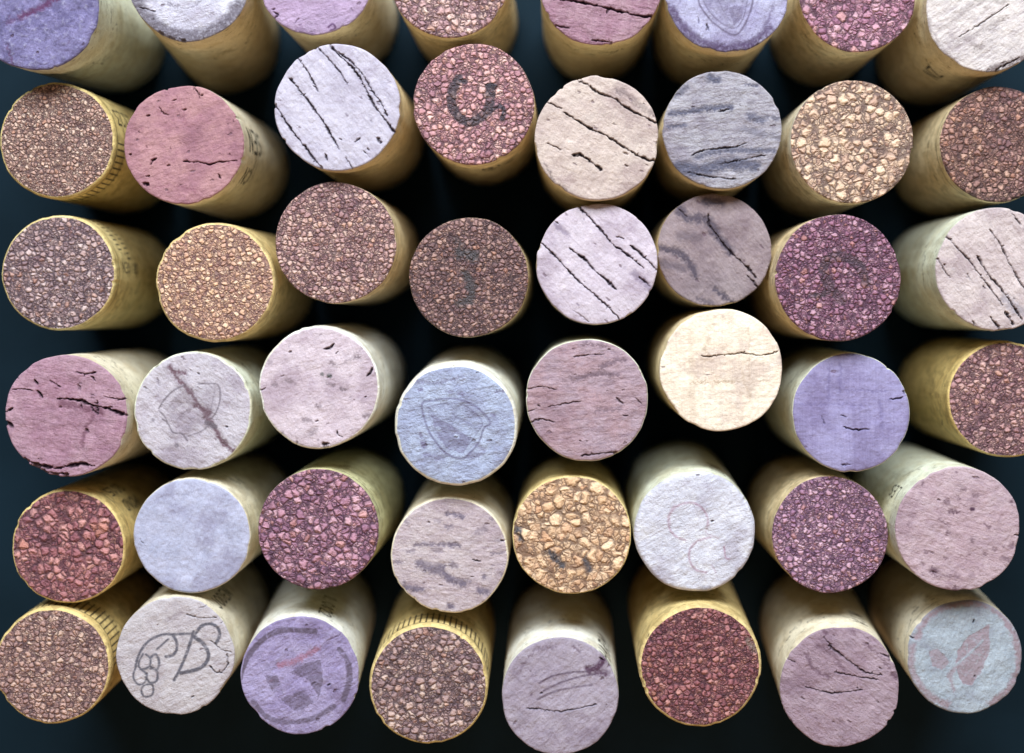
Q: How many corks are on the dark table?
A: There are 48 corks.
